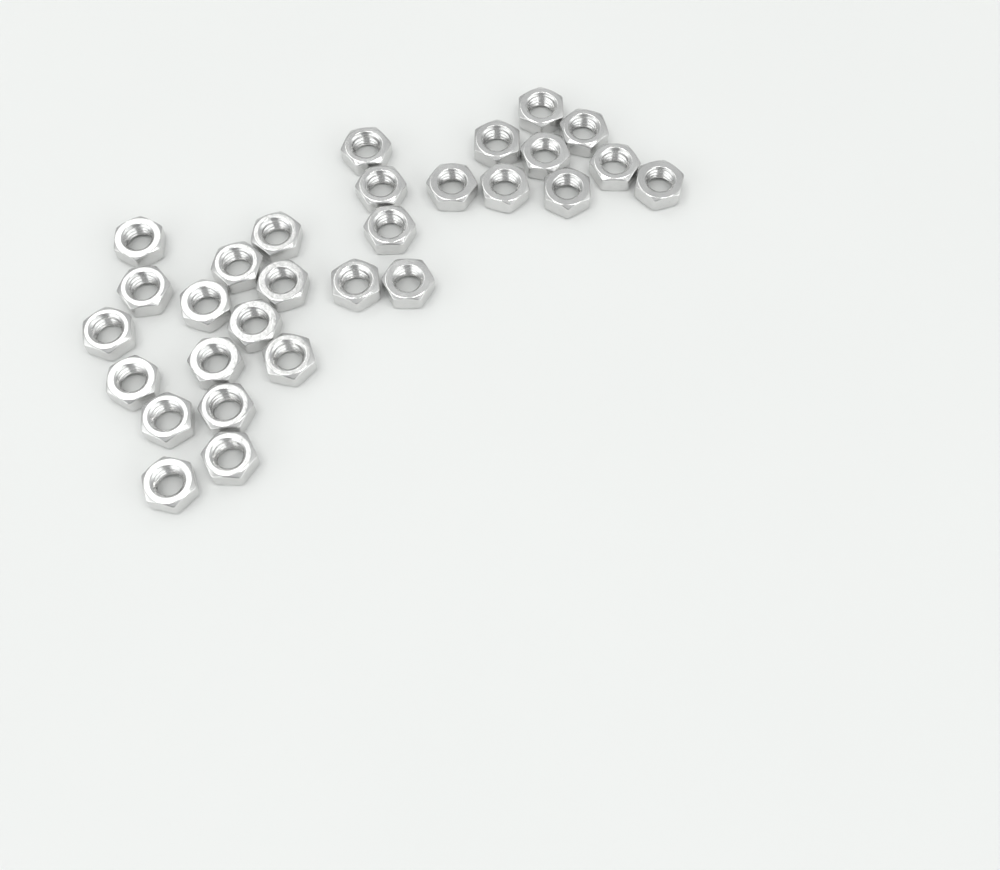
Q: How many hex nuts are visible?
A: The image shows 29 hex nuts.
